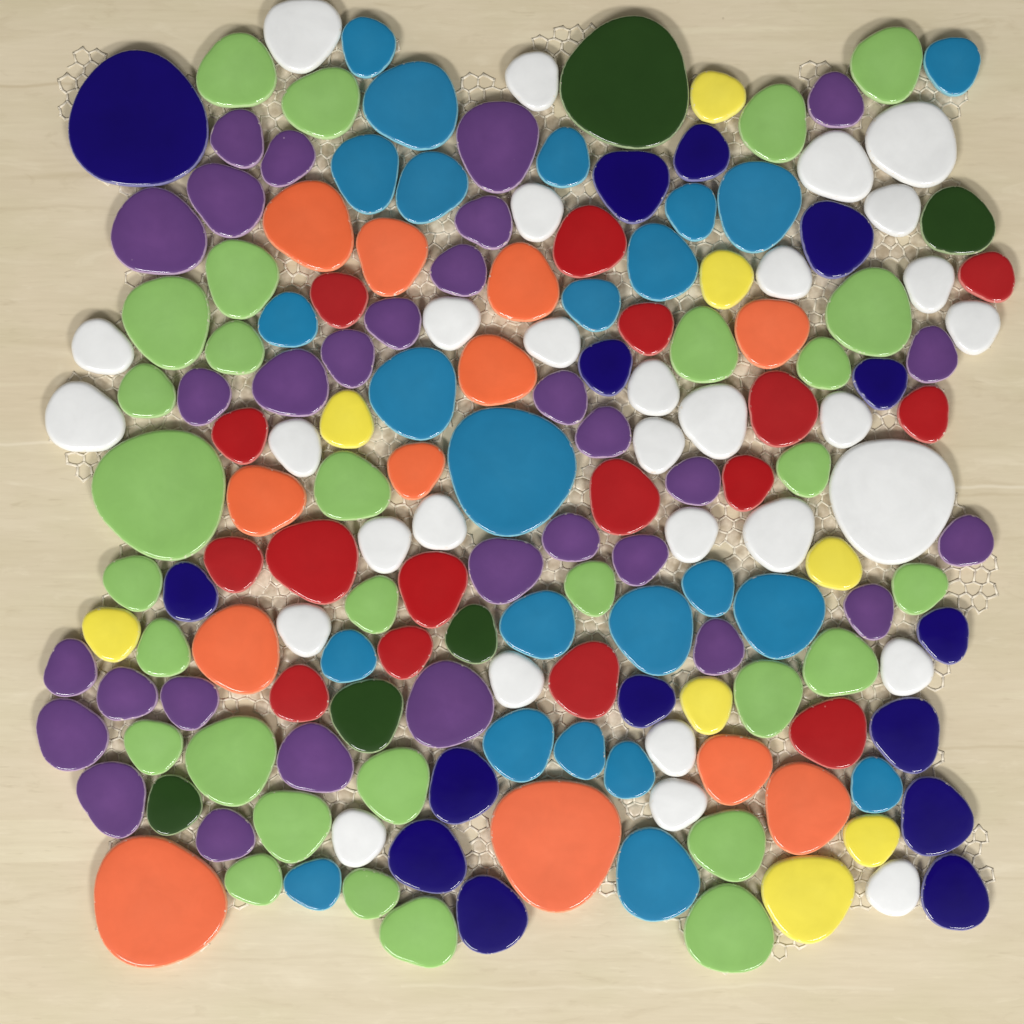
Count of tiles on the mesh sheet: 170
